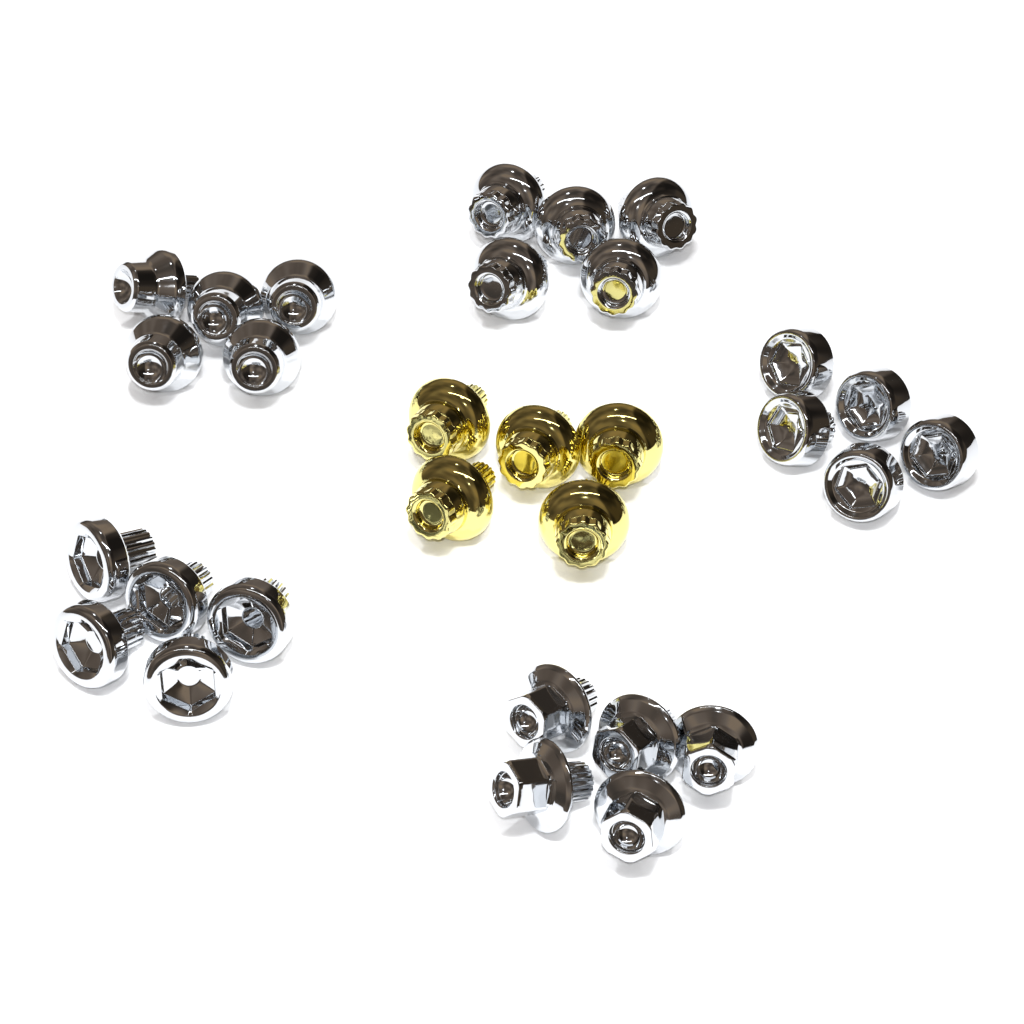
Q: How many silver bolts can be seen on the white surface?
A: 25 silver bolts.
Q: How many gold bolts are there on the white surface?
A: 5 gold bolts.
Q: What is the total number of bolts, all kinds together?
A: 30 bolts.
